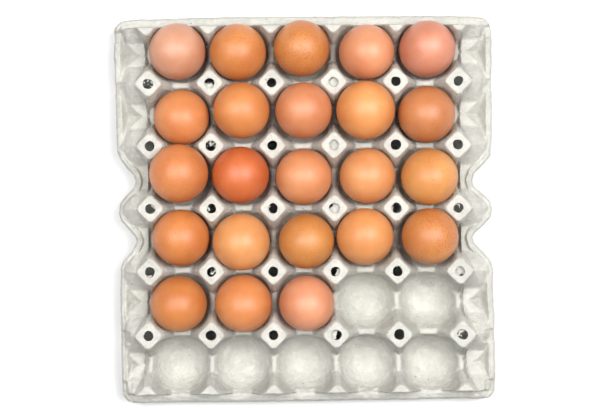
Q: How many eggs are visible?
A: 23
